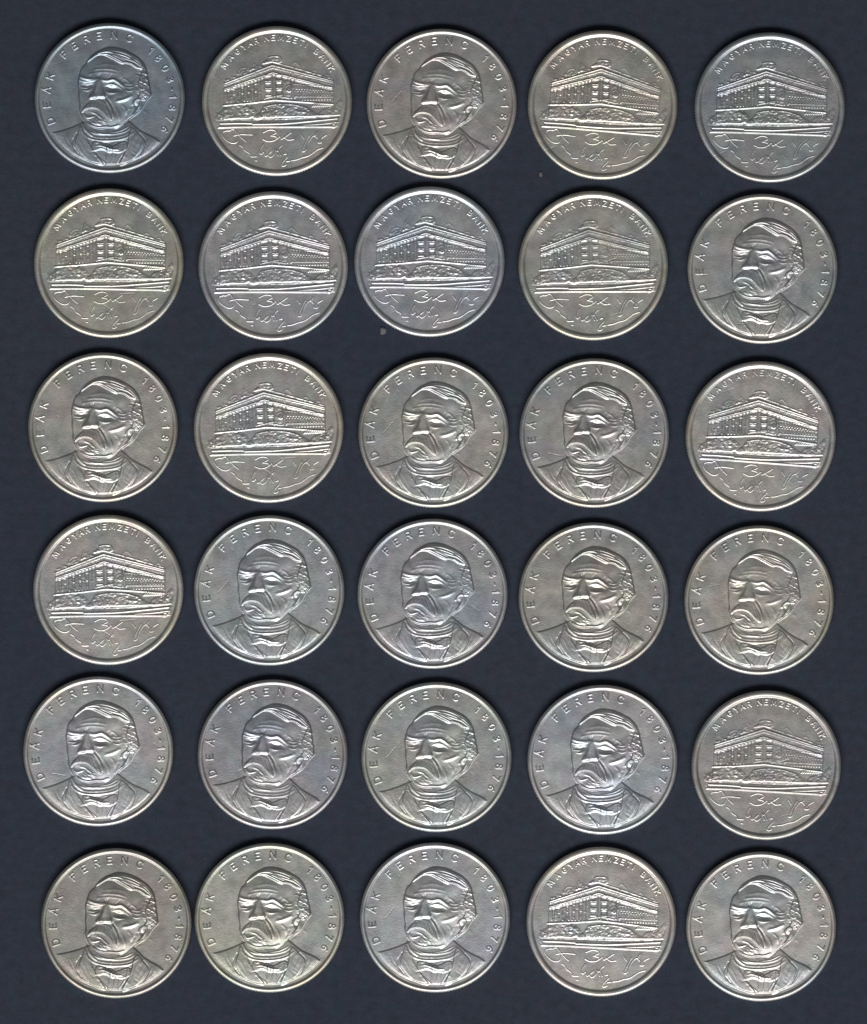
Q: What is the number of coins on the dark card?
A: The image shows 30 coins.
